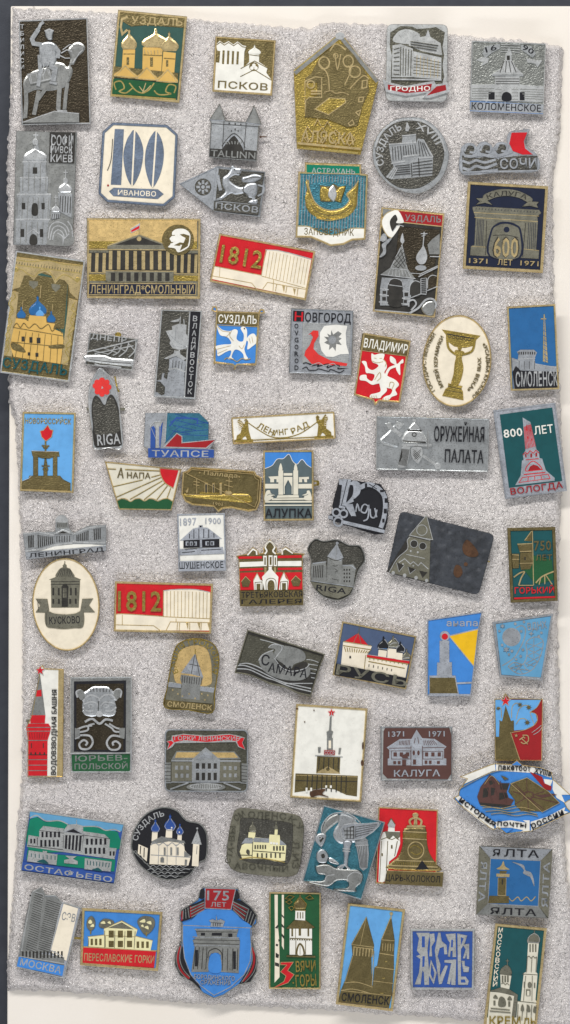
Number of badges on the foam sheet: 68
